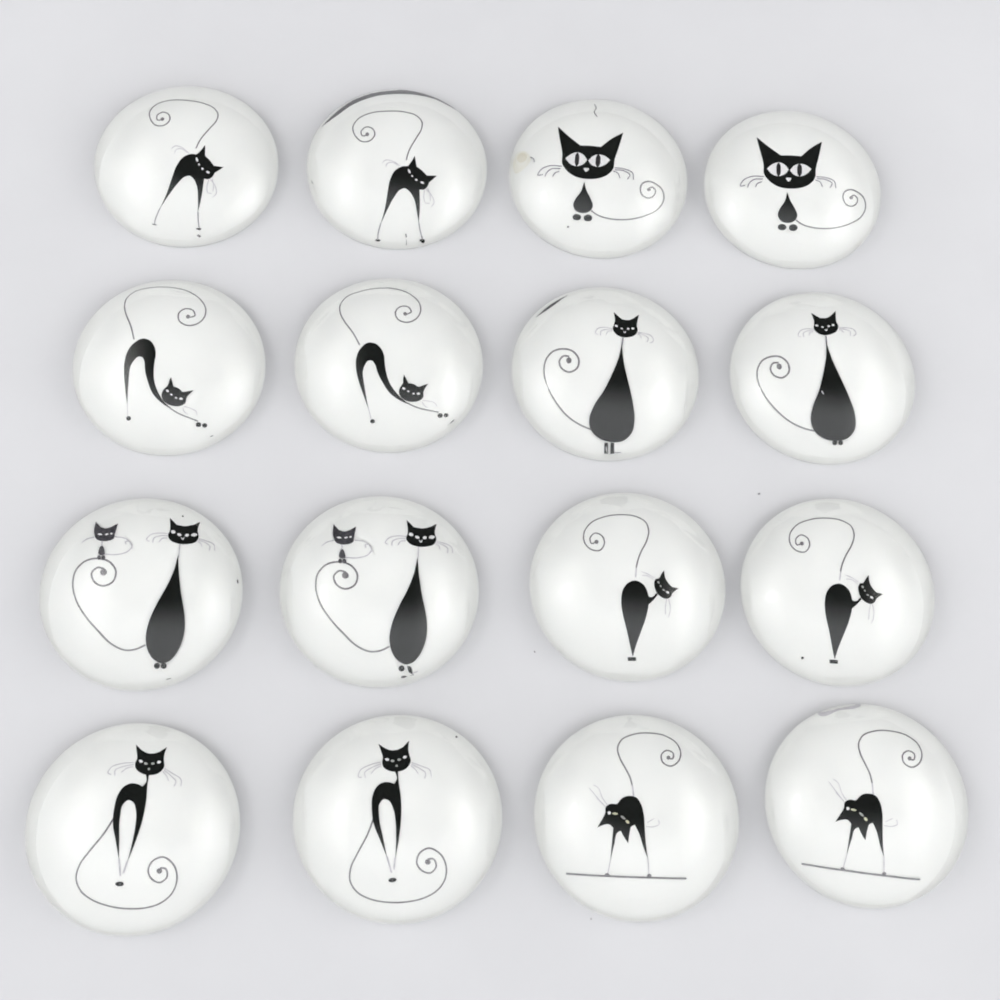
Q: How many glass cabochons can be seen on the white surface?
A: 16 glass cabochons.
